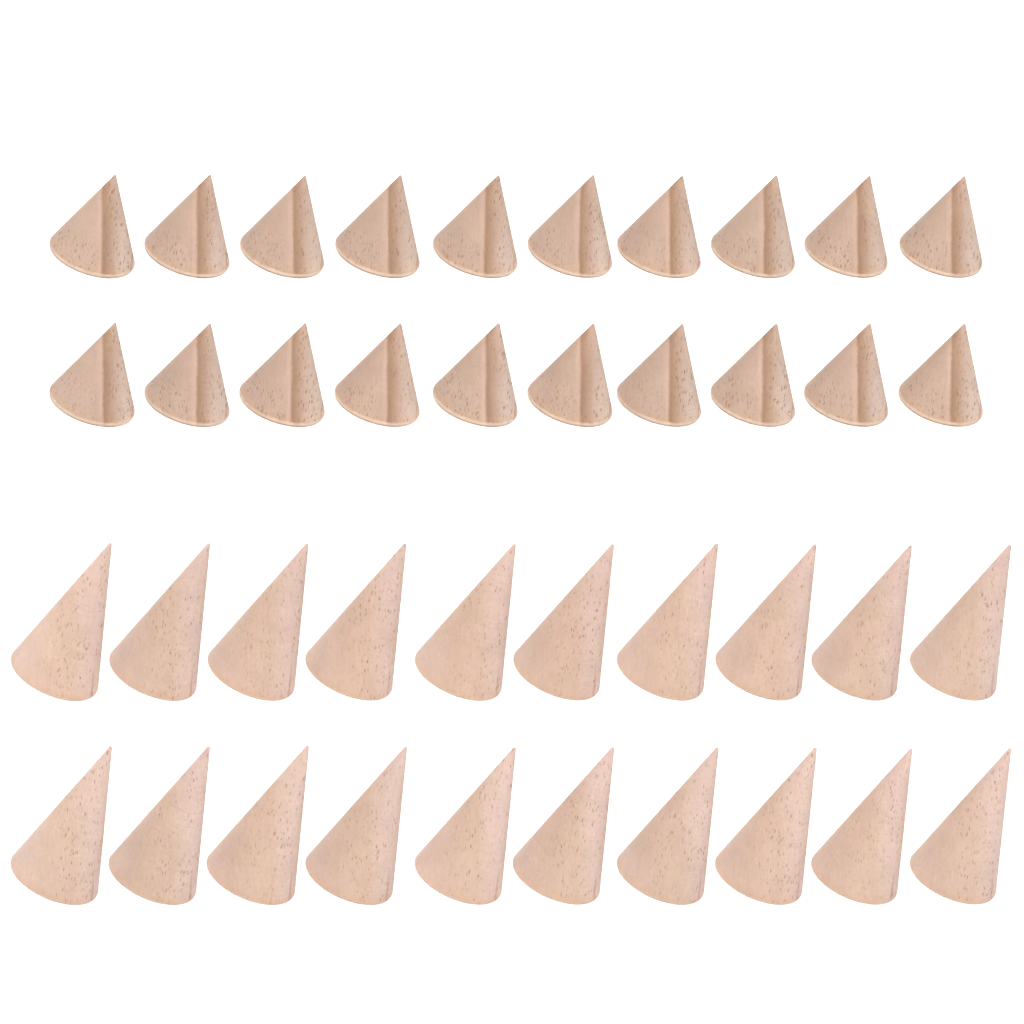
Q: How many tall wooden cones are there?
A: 20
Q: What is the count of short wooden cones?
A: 20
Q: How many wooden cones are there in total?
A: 40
